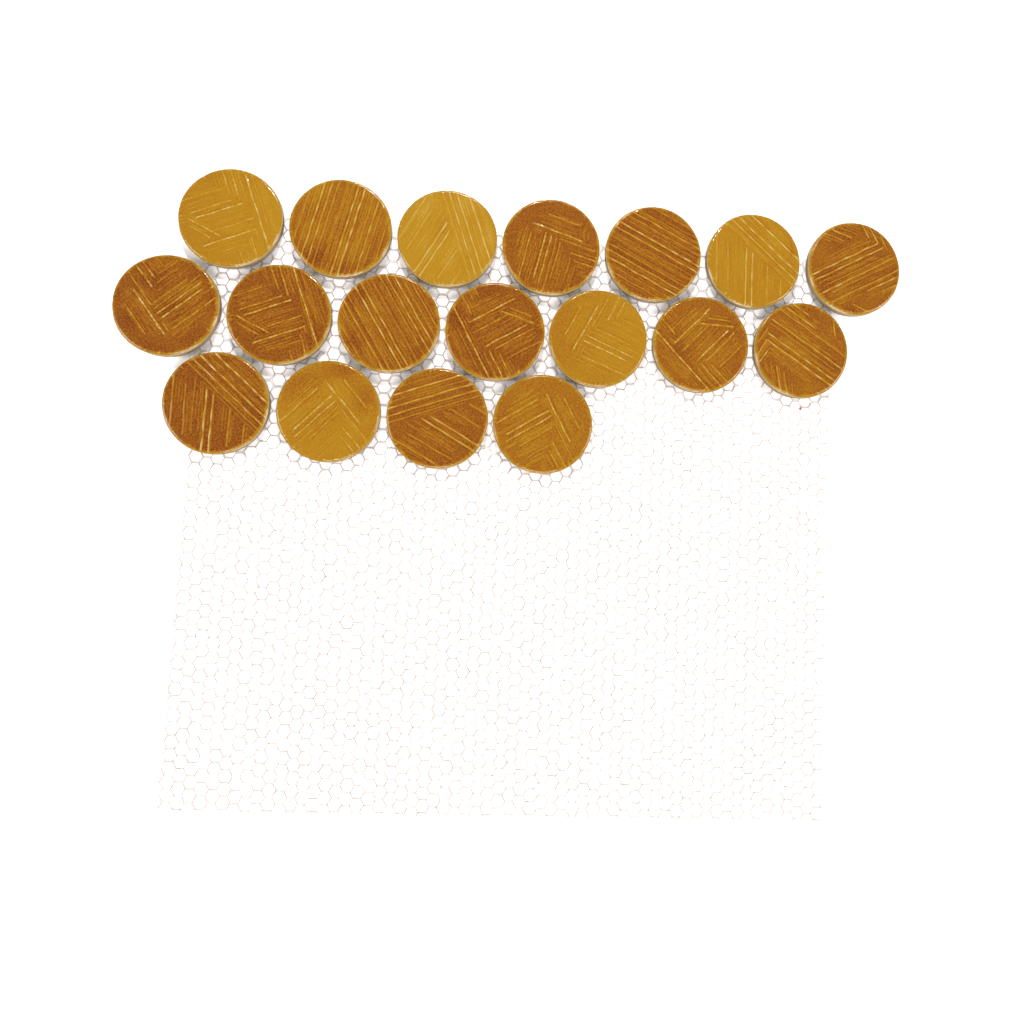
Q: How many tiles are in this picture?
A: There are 18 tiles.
